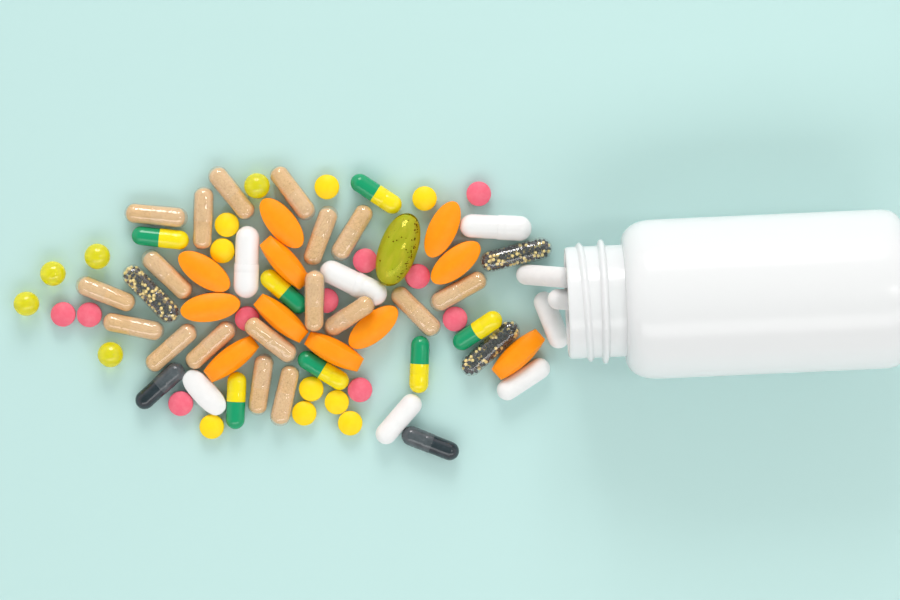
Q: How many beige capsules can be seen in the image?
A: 18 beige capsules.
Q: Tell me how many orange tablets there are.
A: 11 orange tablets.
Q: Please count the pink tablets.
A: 10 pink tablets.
